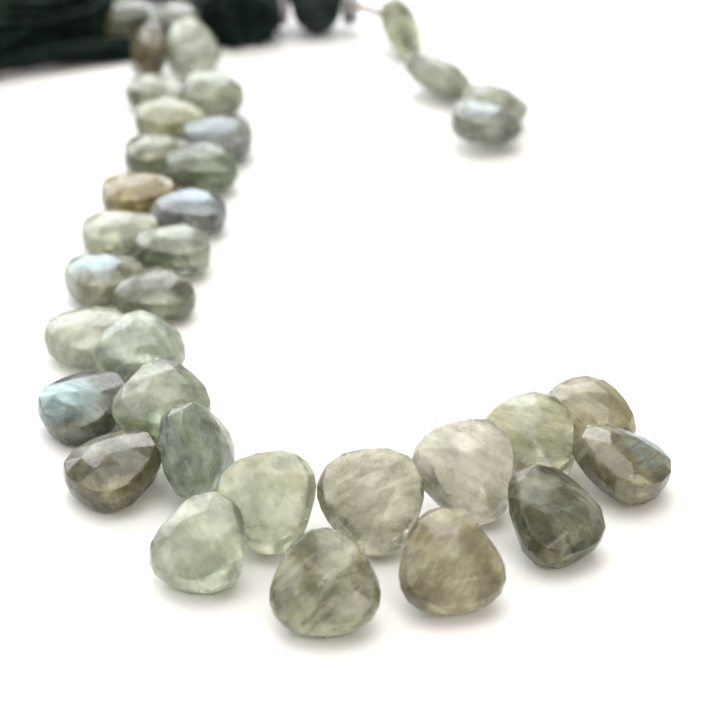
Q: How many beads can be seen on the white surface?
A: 36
